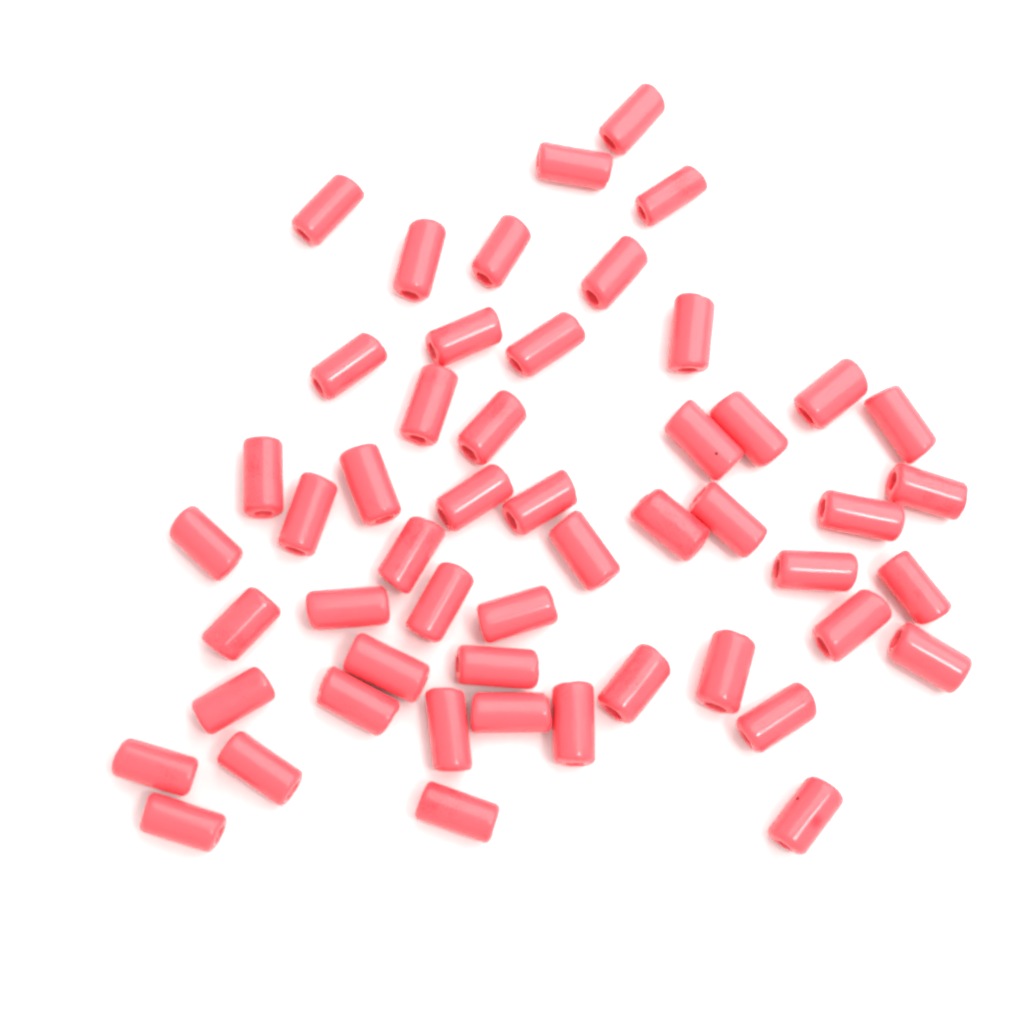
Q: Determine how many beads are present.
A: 52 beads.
